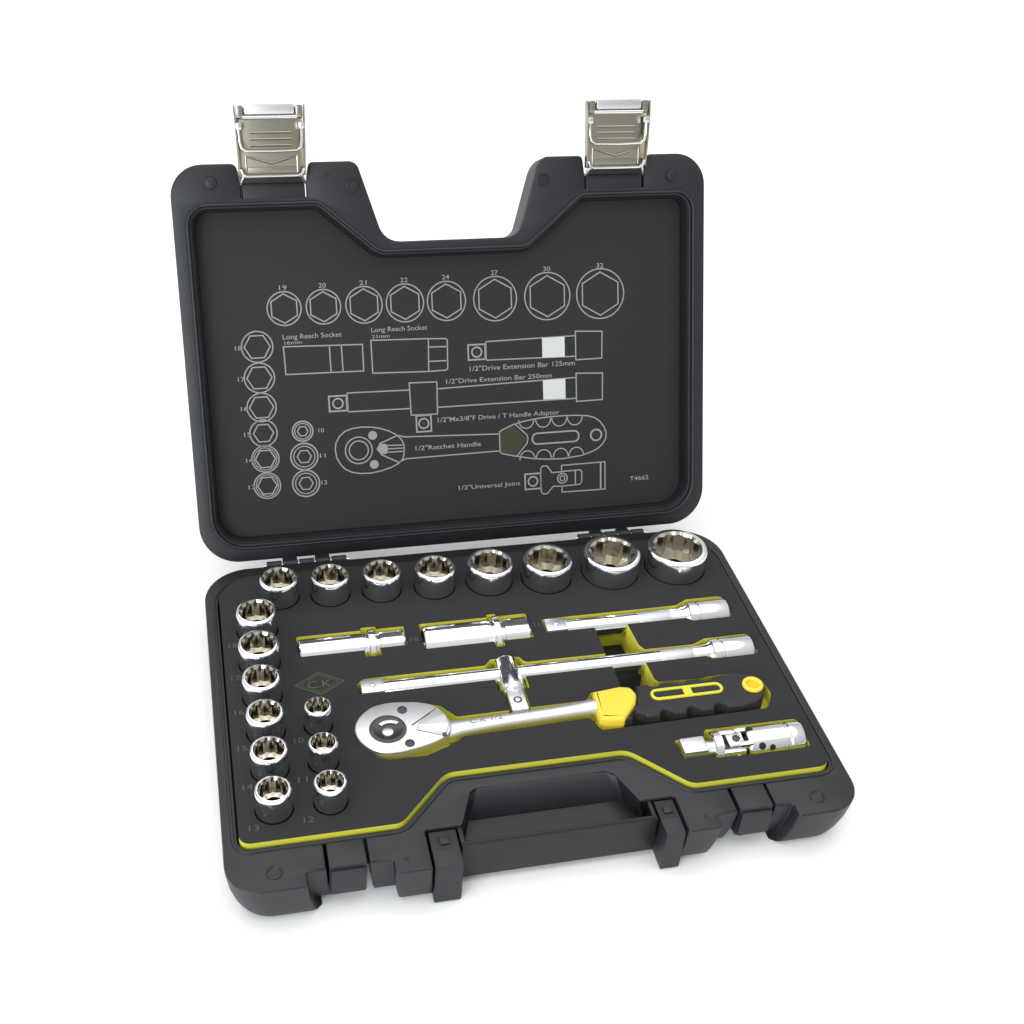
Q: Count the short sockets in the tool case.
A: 17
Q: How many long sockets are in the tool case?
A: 2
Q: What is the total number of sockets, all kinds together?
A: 19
